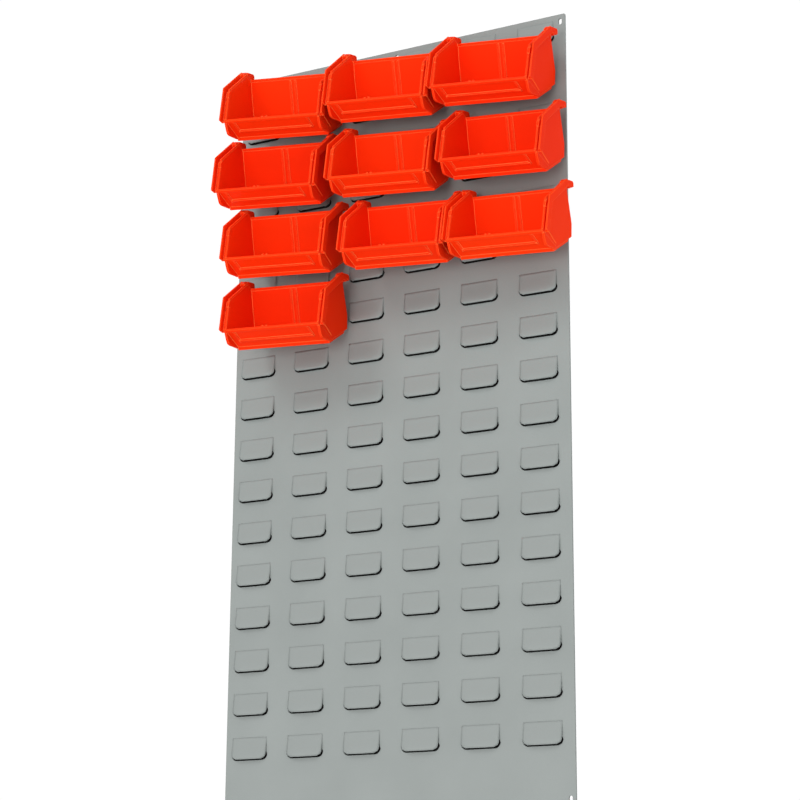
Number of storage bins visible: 10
